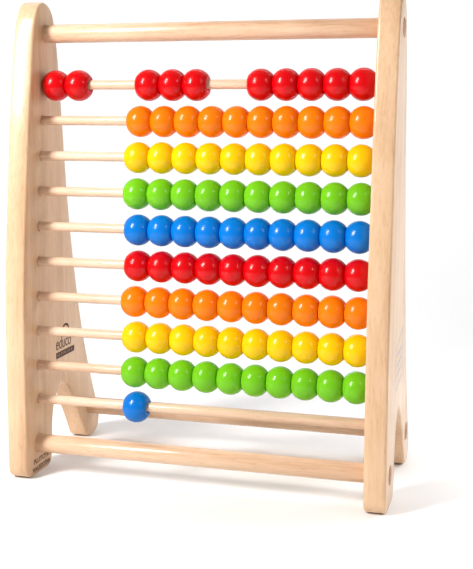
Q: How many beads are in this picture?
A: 91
